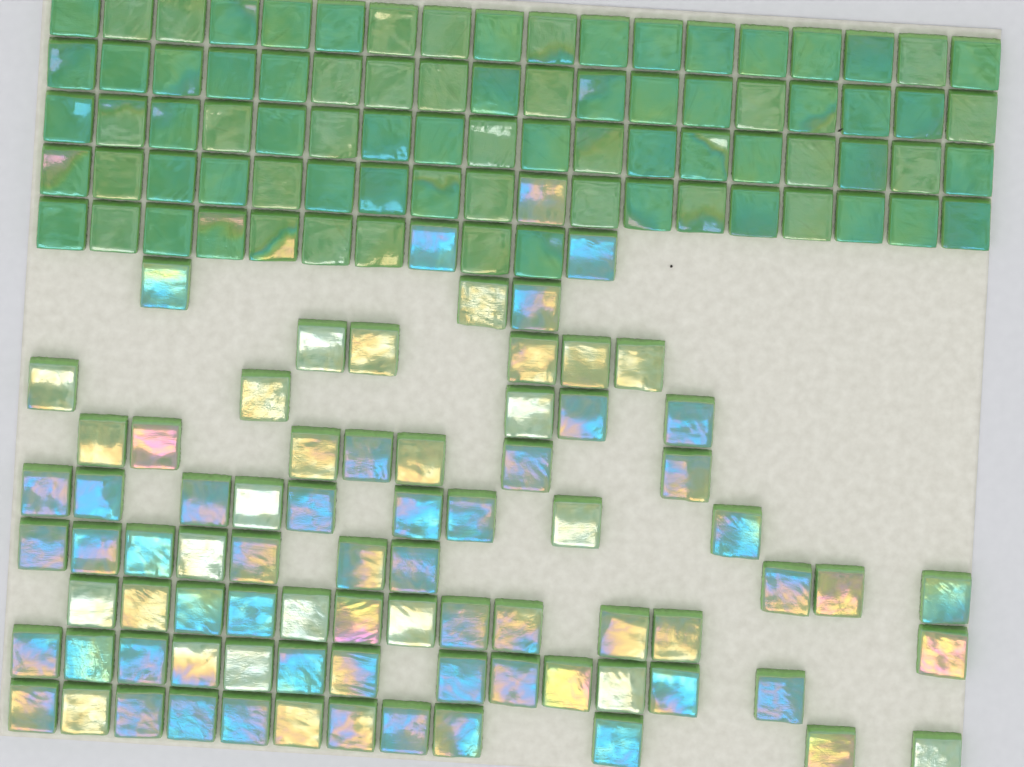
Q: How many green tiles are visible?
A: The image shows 80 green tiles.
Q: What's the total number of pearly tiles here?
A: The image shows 79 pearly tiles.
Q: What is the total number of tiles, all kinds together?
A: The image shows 159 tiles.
